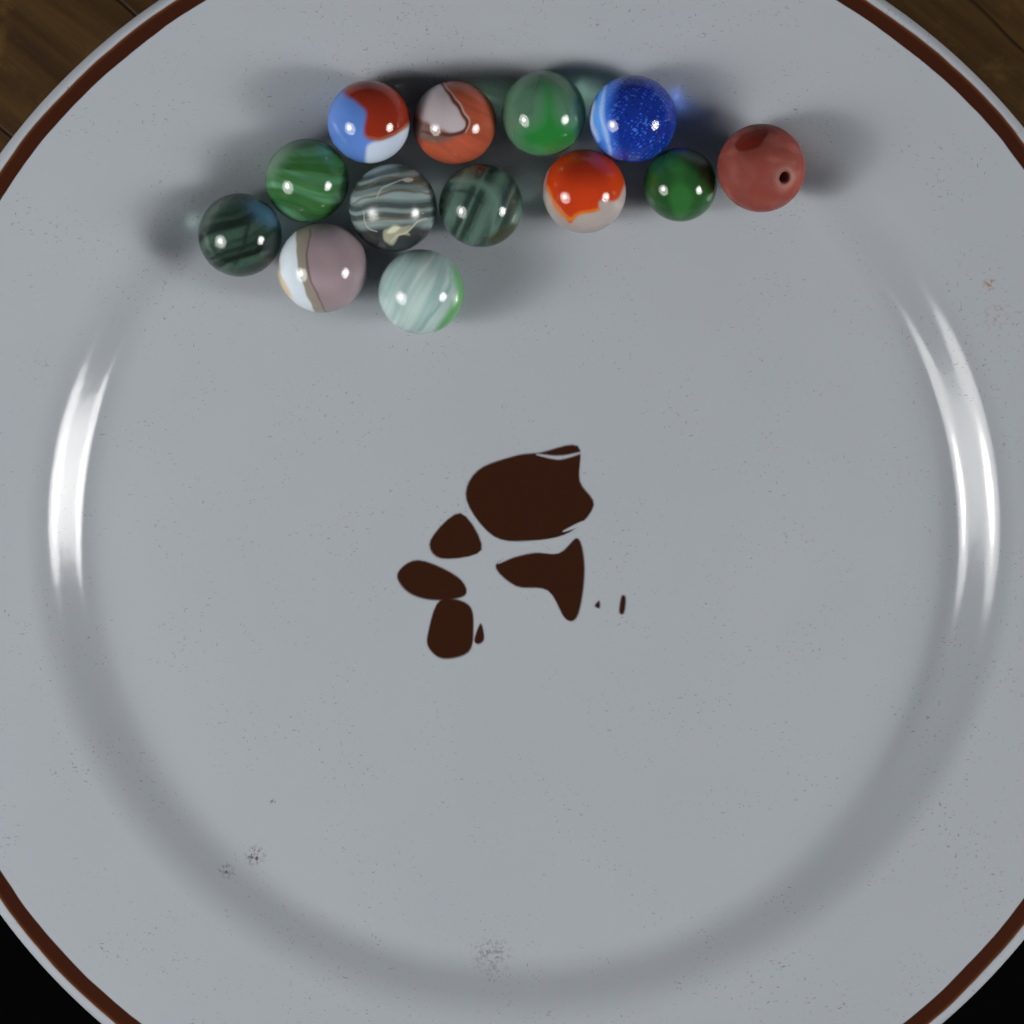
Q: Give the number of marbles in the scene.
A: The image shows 13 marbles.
